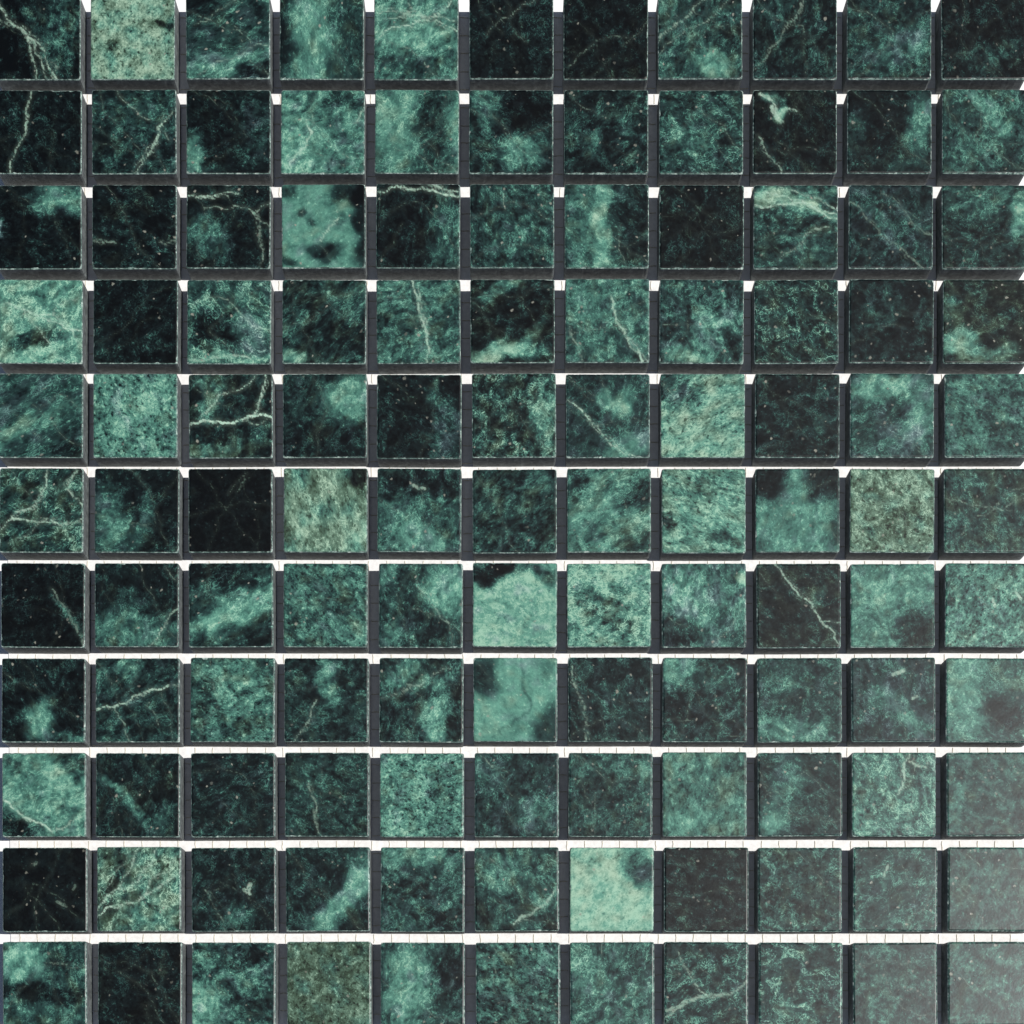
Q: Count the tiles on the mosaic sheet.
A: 121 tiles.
